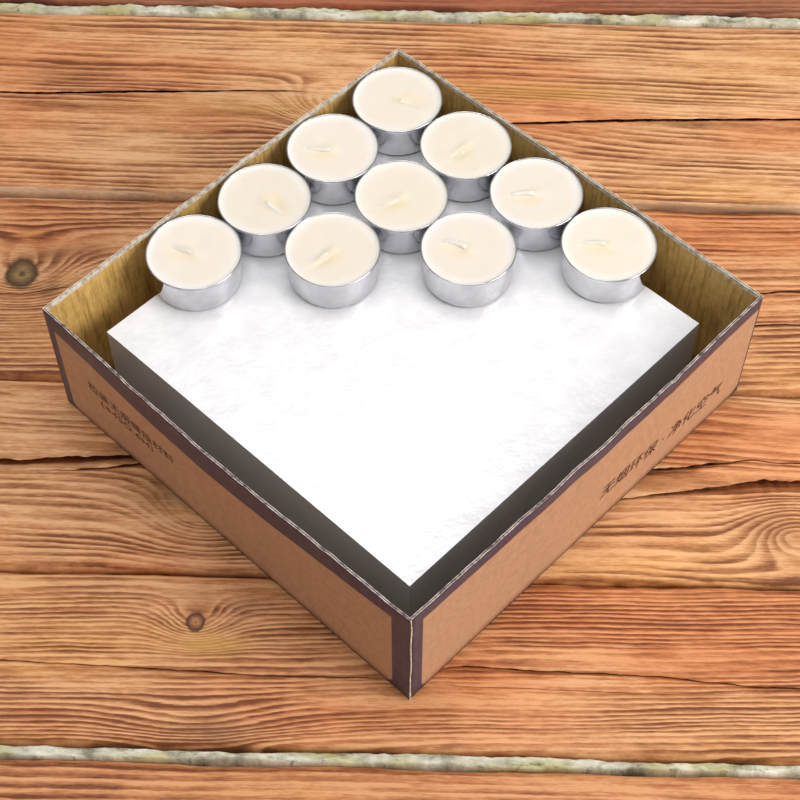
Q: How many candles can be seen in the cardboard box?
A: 10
